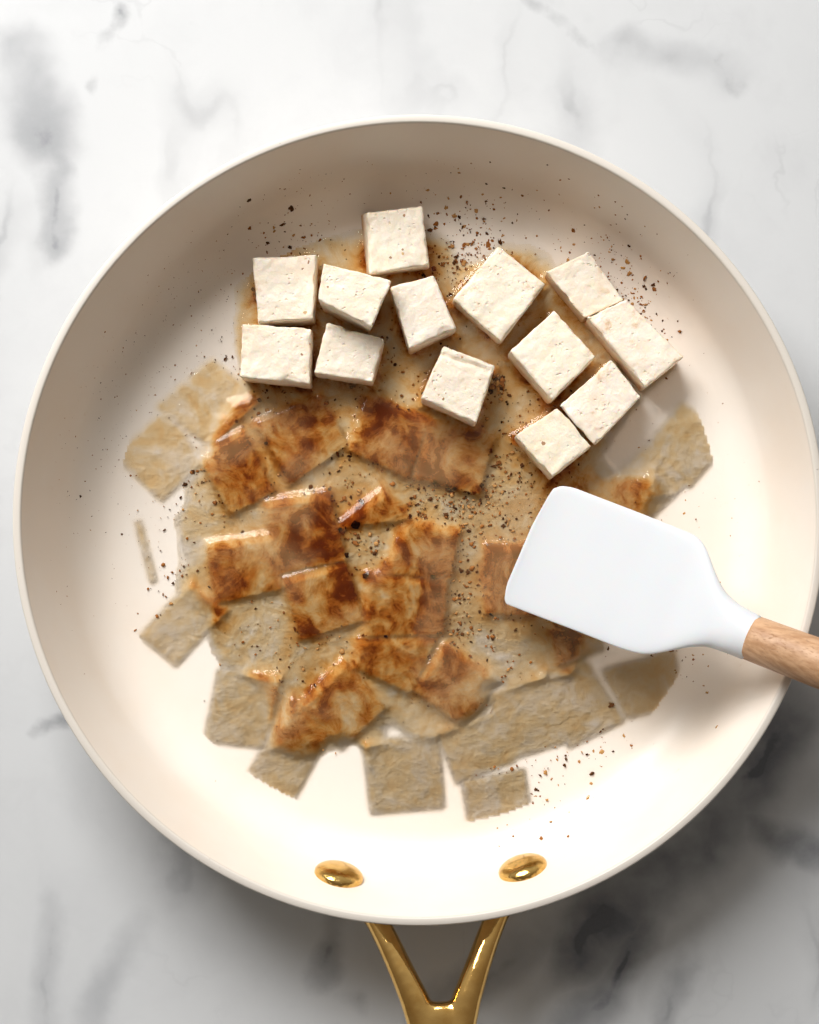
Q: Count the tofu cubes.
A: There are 13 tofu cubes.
